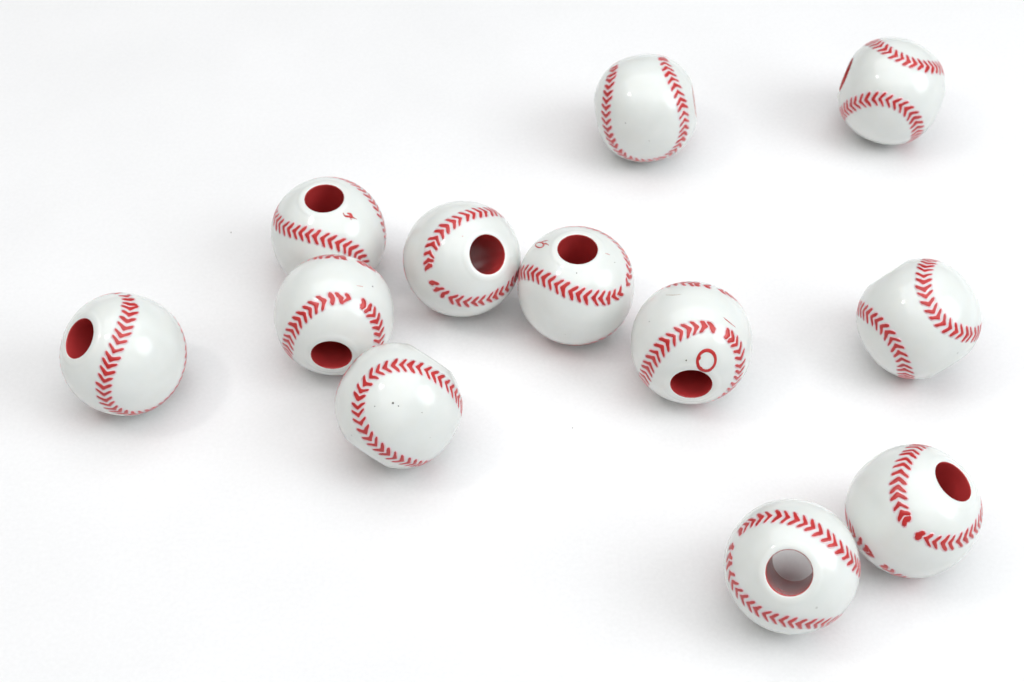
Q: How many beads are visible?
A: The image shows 12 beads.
